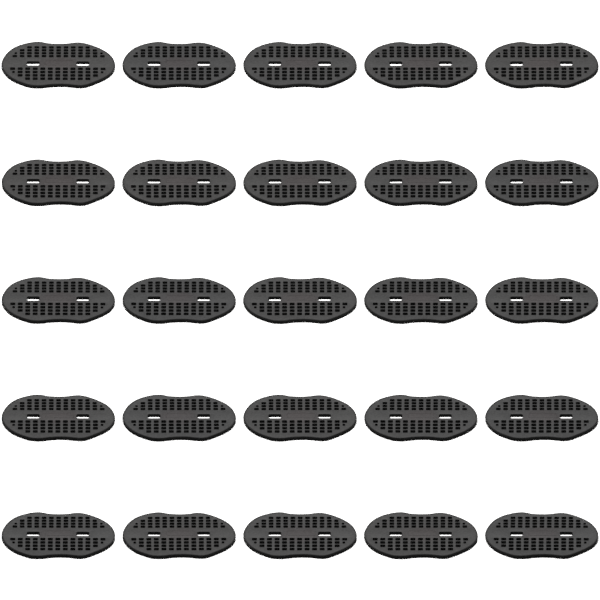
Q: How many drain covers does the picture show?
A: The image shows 25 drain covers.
